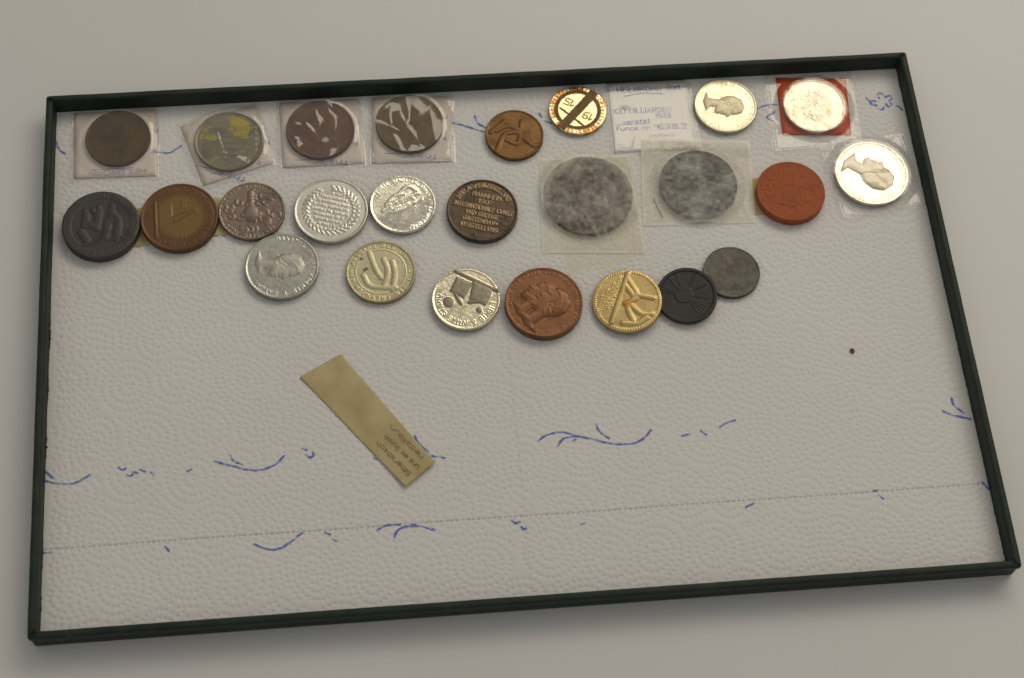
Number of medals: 25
